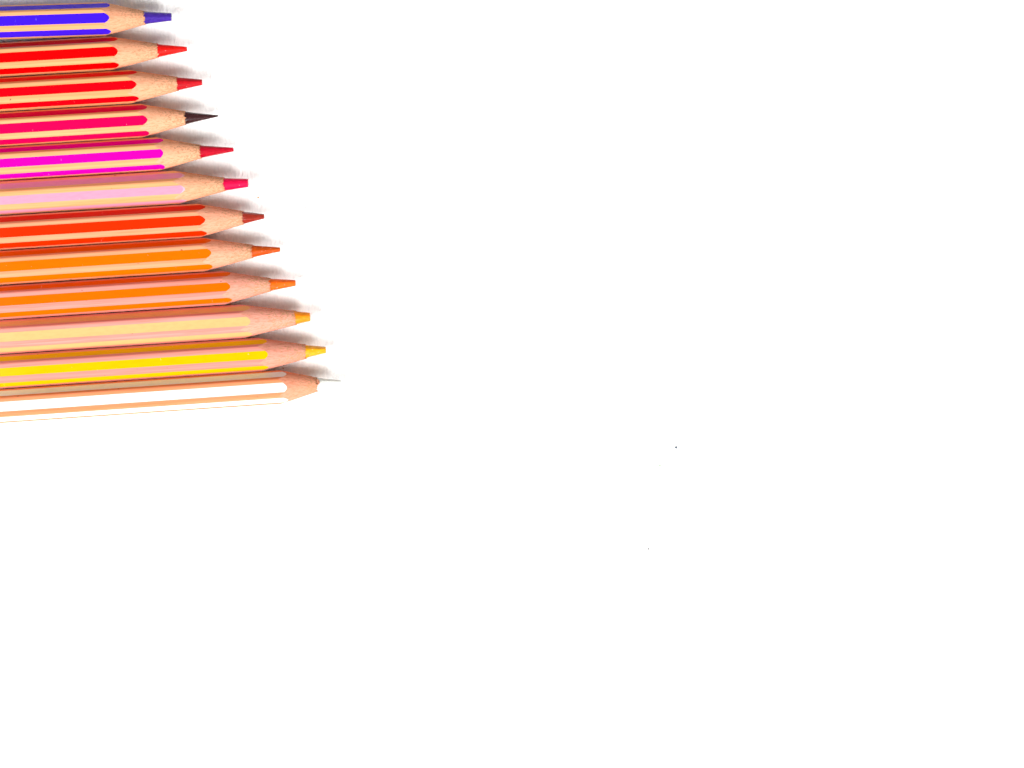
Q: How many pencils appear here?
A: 12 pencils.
